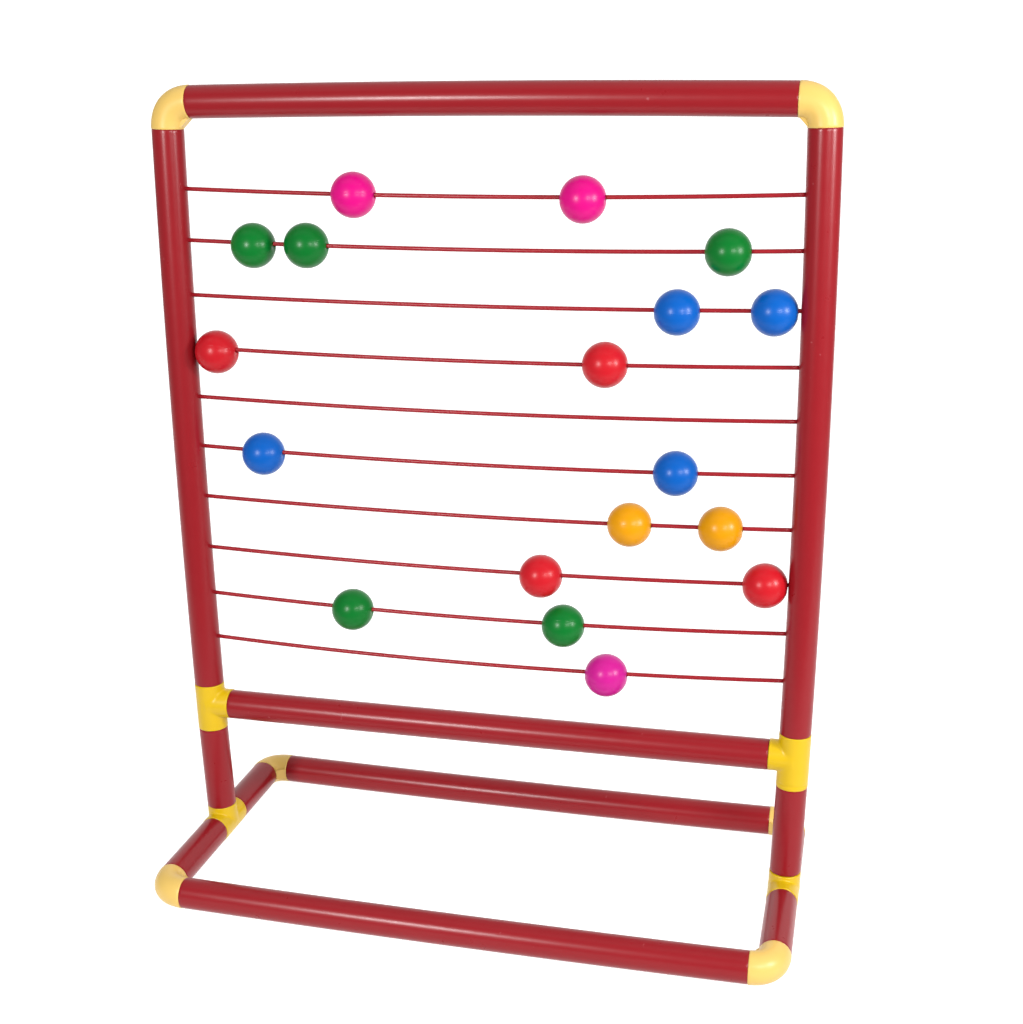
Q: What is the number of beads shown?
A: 18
